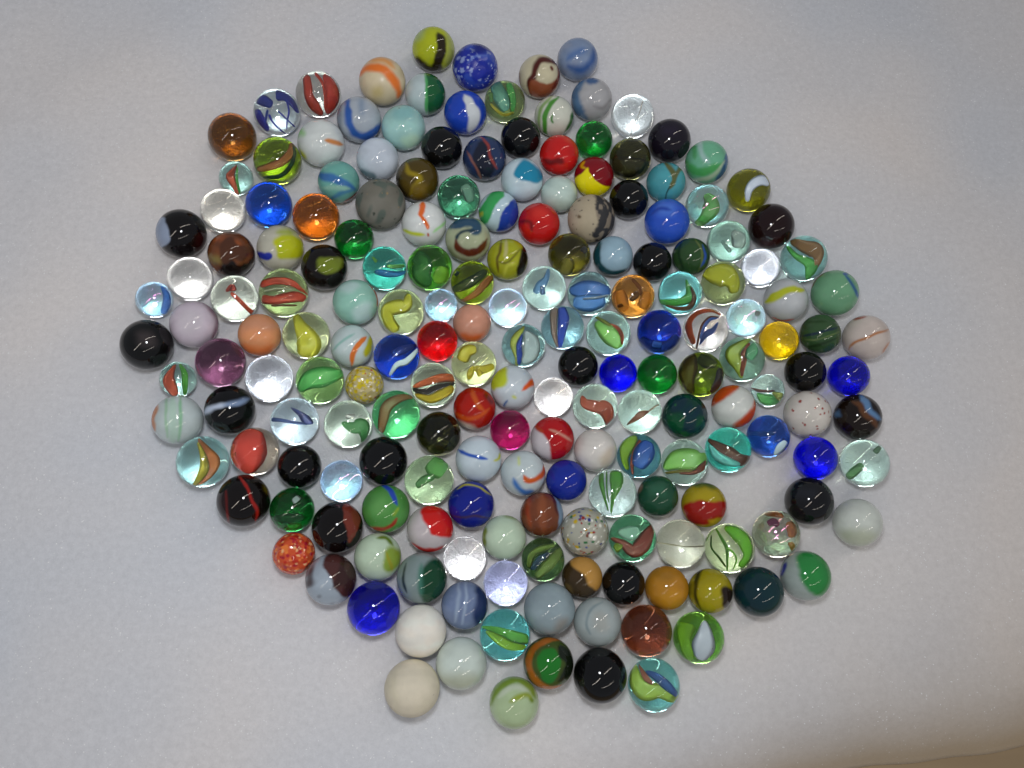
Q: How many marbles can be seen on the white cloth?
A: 190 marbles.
